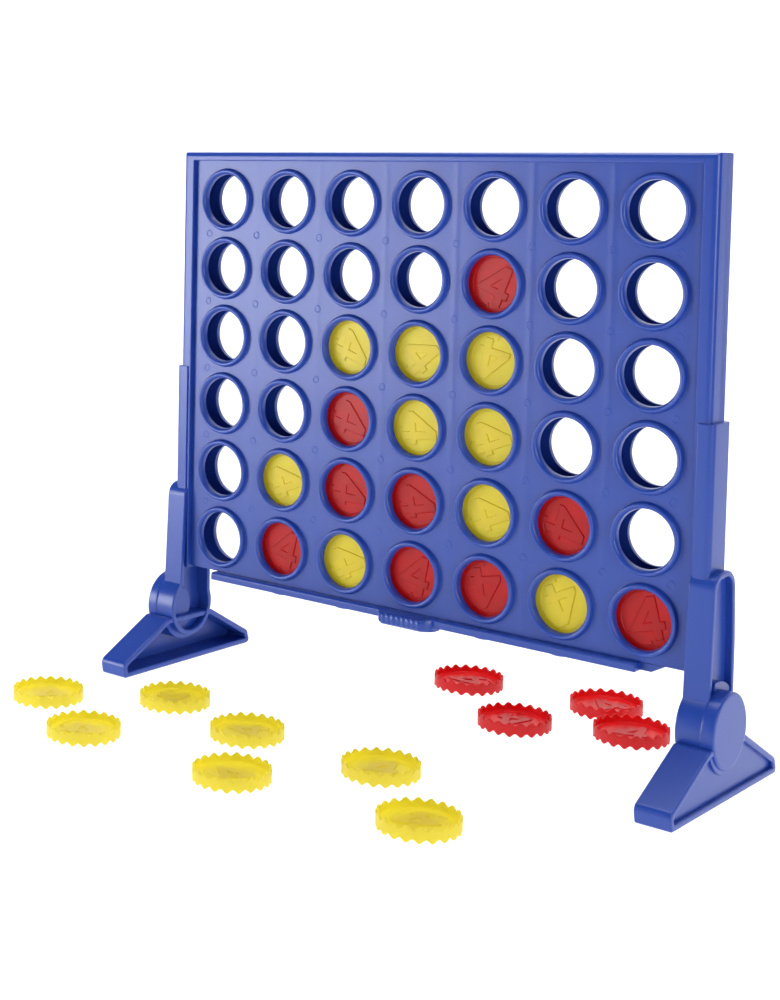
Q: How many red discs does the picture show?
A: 13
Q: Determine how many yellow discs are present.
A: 16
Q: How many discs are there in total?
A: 29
